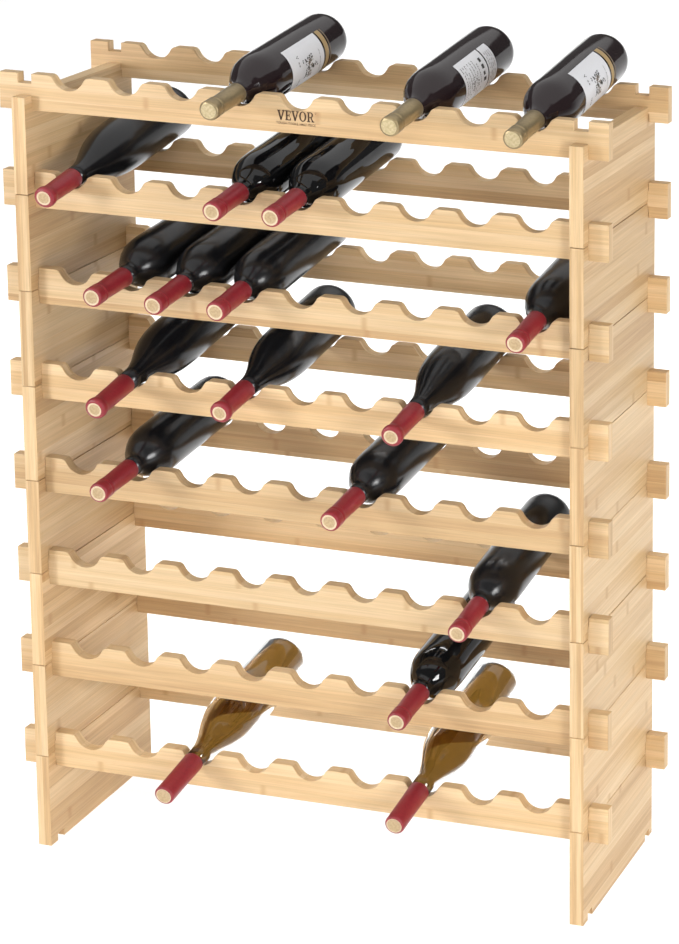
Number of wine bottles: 19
